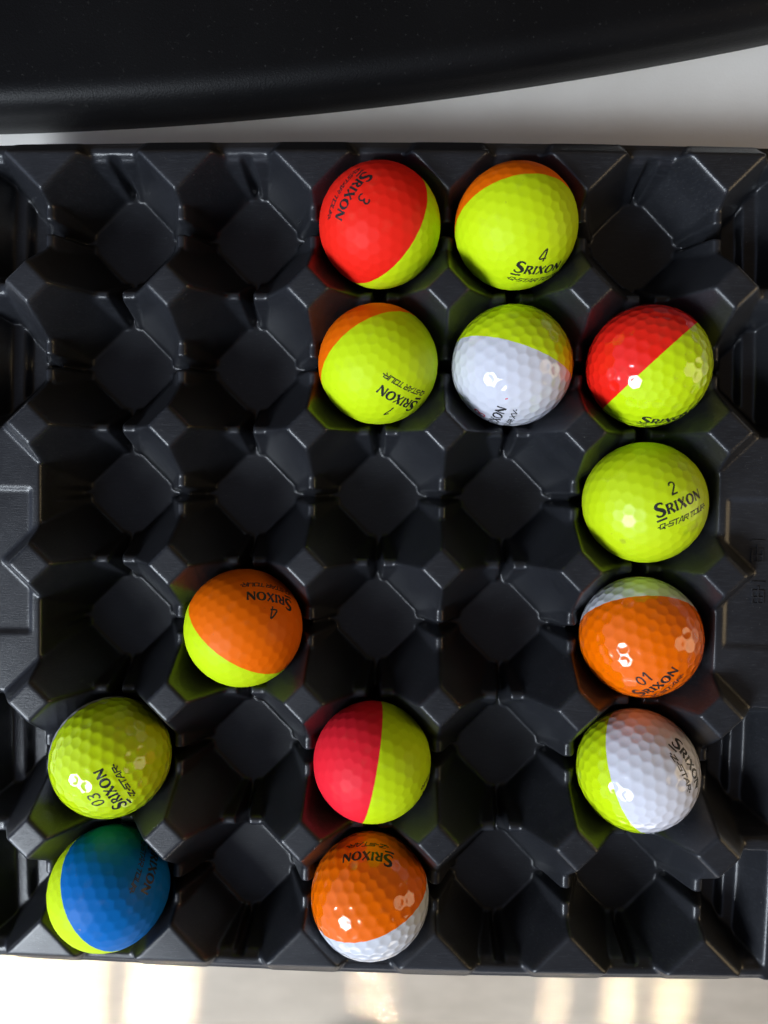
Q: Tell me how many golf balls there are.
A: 13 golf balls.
